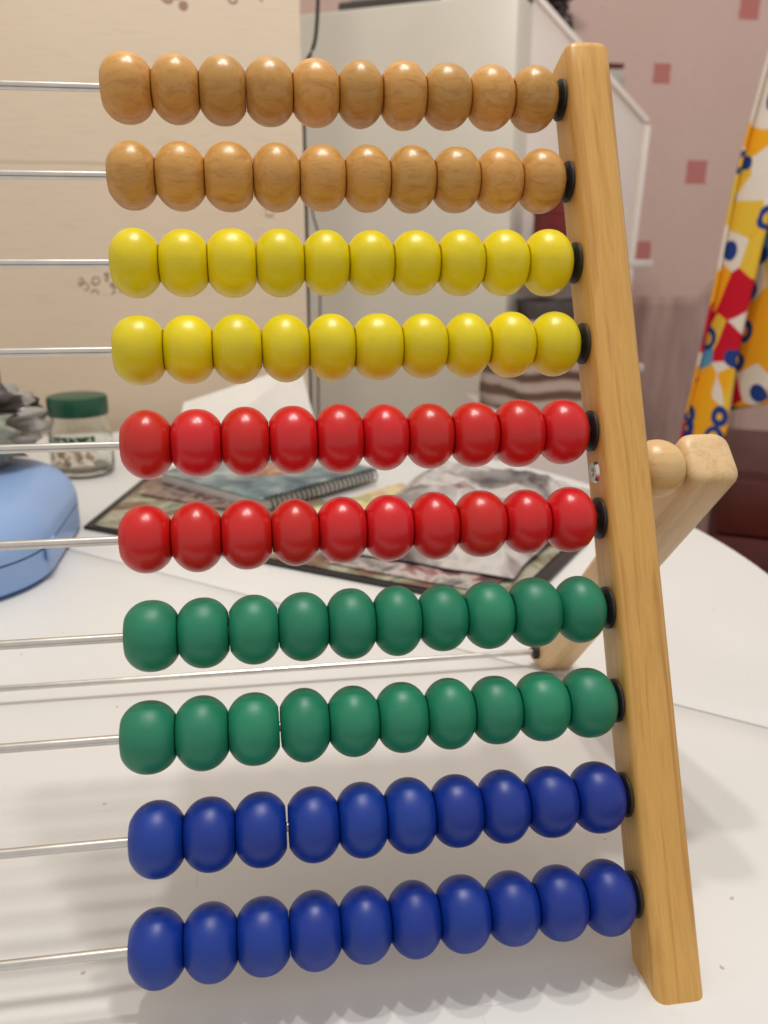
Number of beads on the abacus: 100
